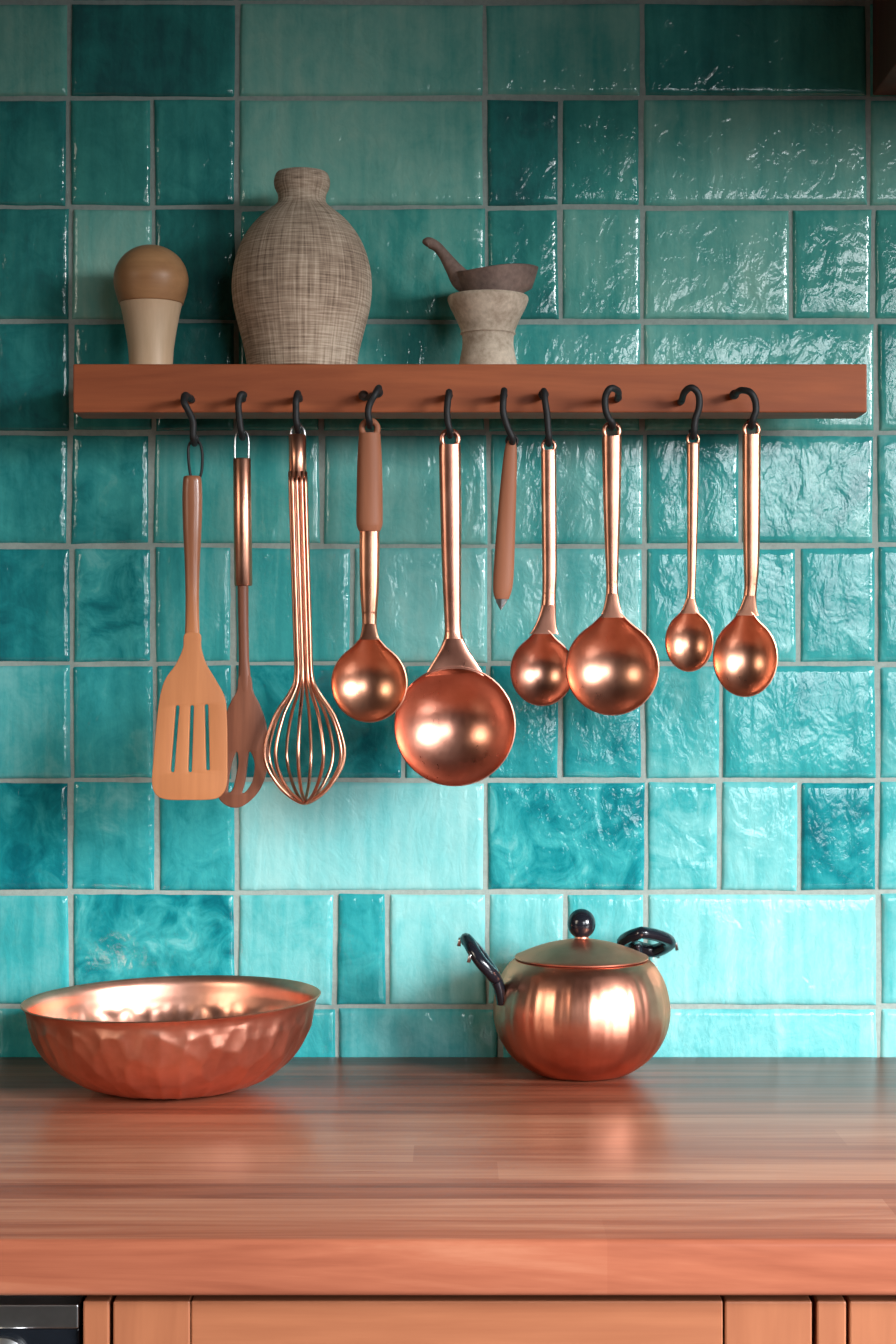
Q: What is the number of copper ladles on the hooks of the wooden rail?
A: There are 6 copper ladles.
